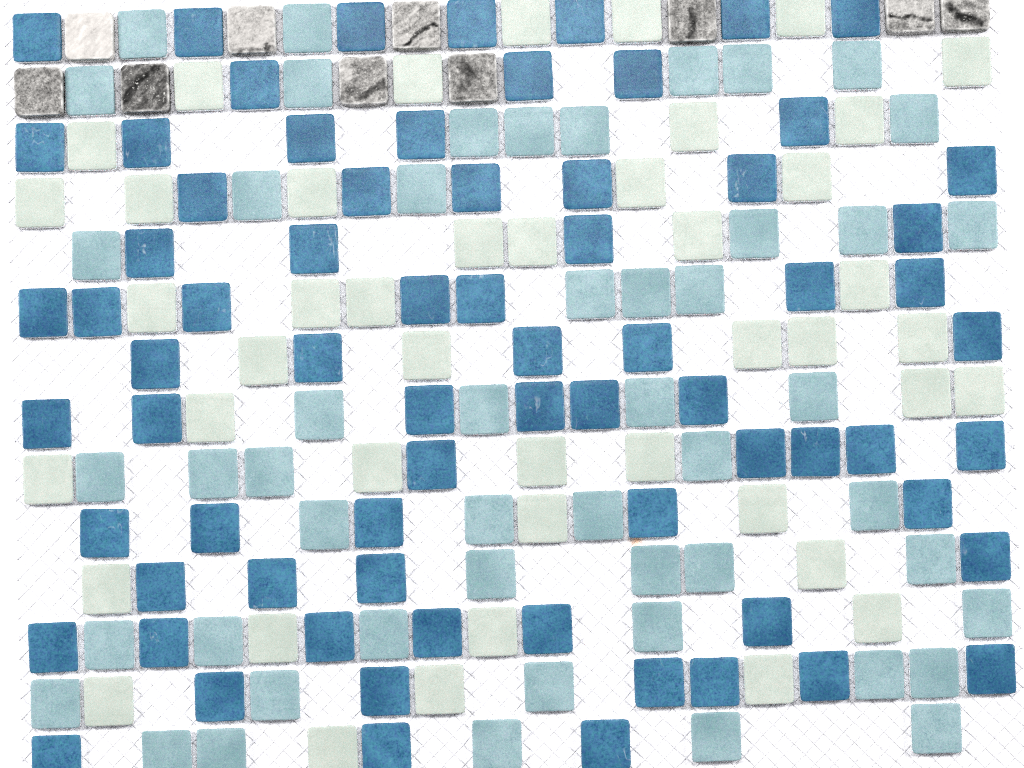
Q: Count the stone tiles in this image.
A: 10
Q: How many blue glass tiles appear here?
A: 72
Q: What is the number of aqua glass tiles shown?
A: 51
